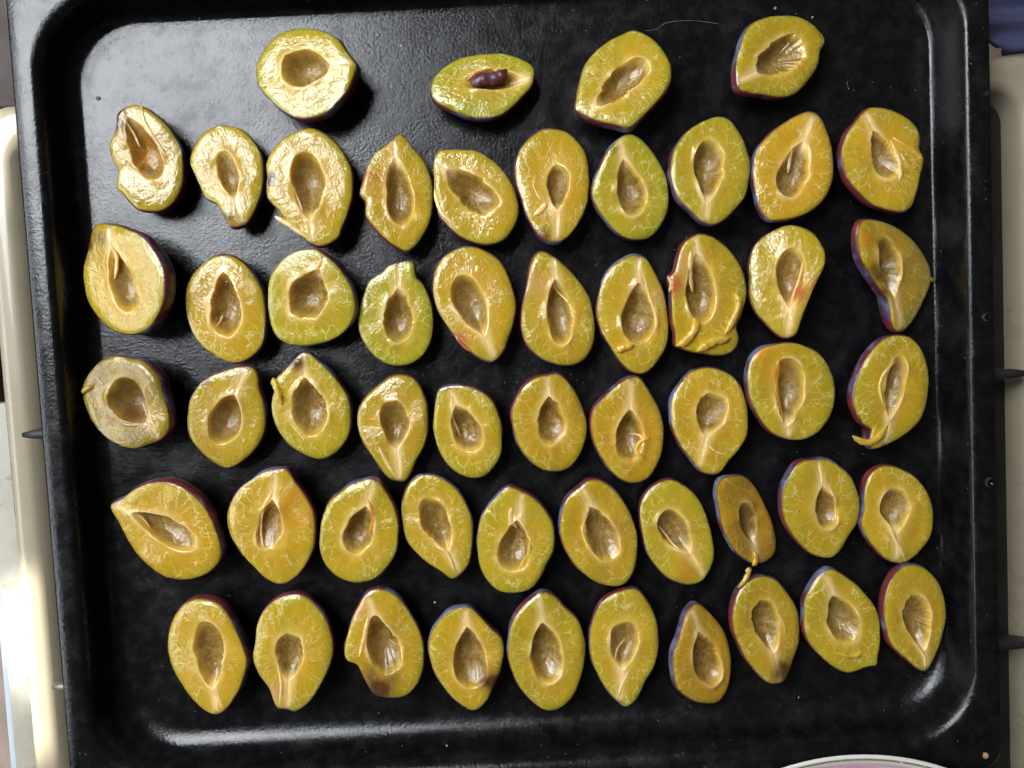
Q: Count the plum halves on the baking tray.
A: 54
